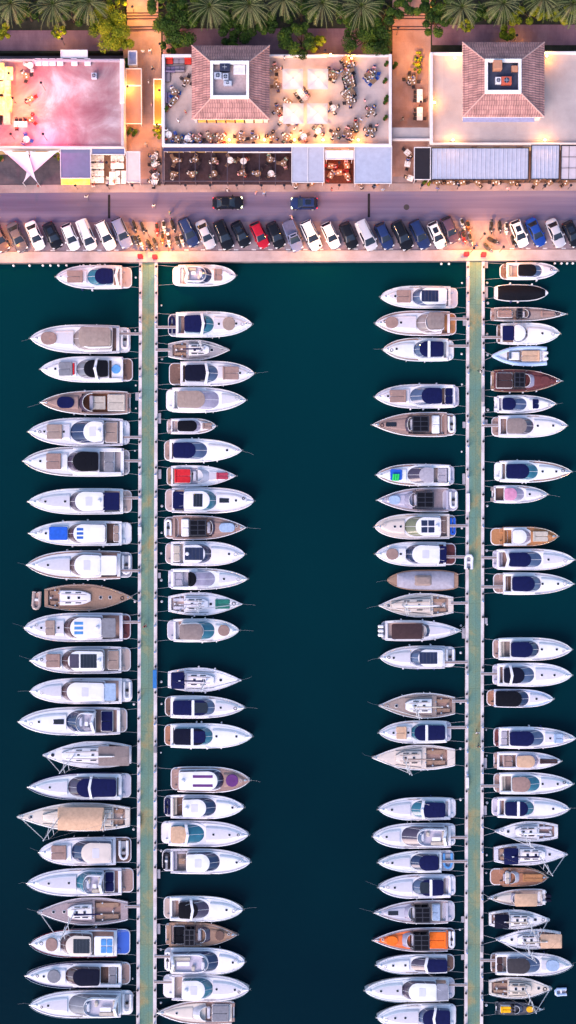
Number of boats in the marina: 106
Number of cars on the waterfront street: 30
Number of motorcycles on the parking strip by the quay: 23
